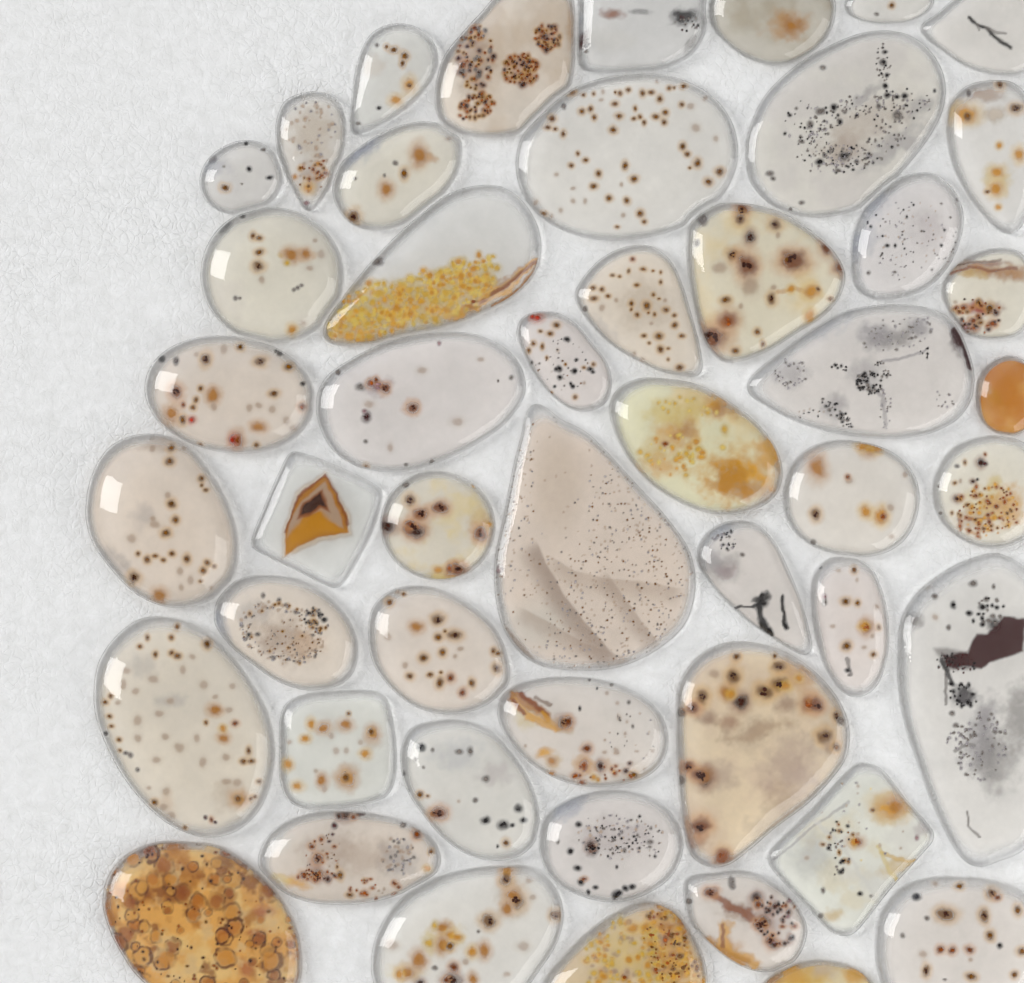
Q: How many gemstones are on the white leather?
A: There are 49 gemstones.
